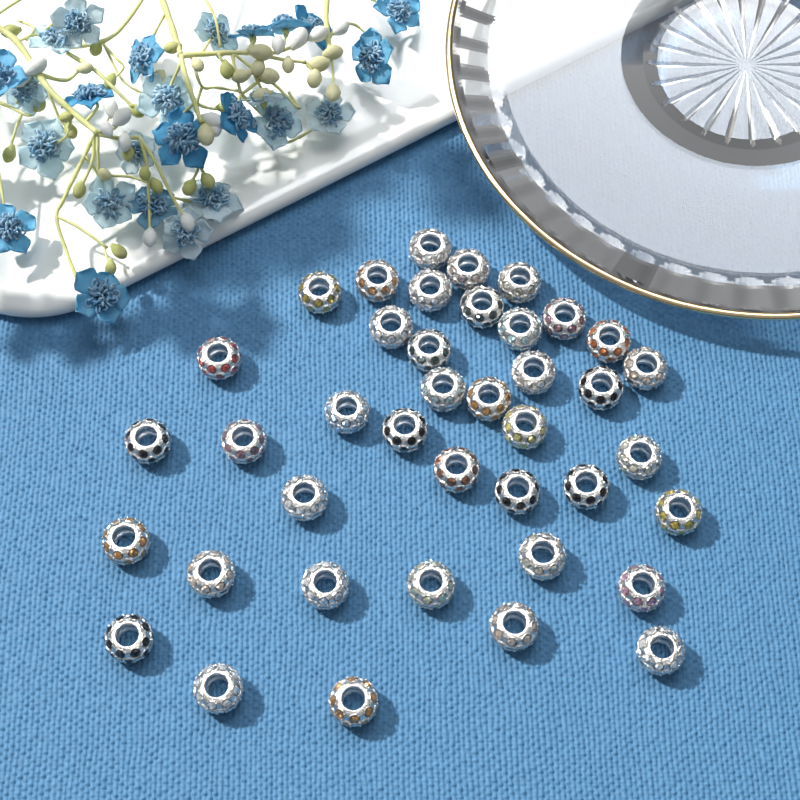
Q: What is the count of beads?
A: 40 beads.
